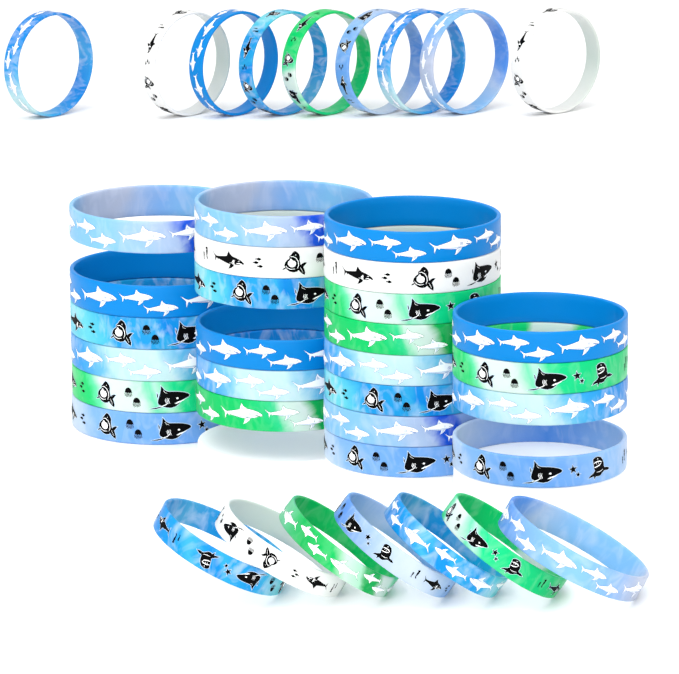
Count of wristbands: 40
